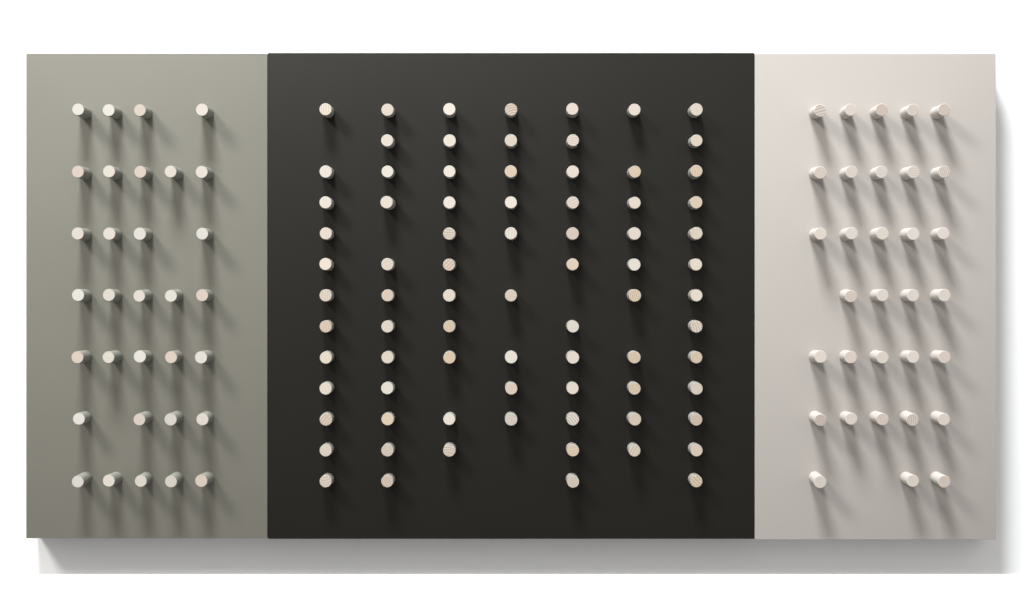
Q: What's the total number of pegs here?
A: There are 143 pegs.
